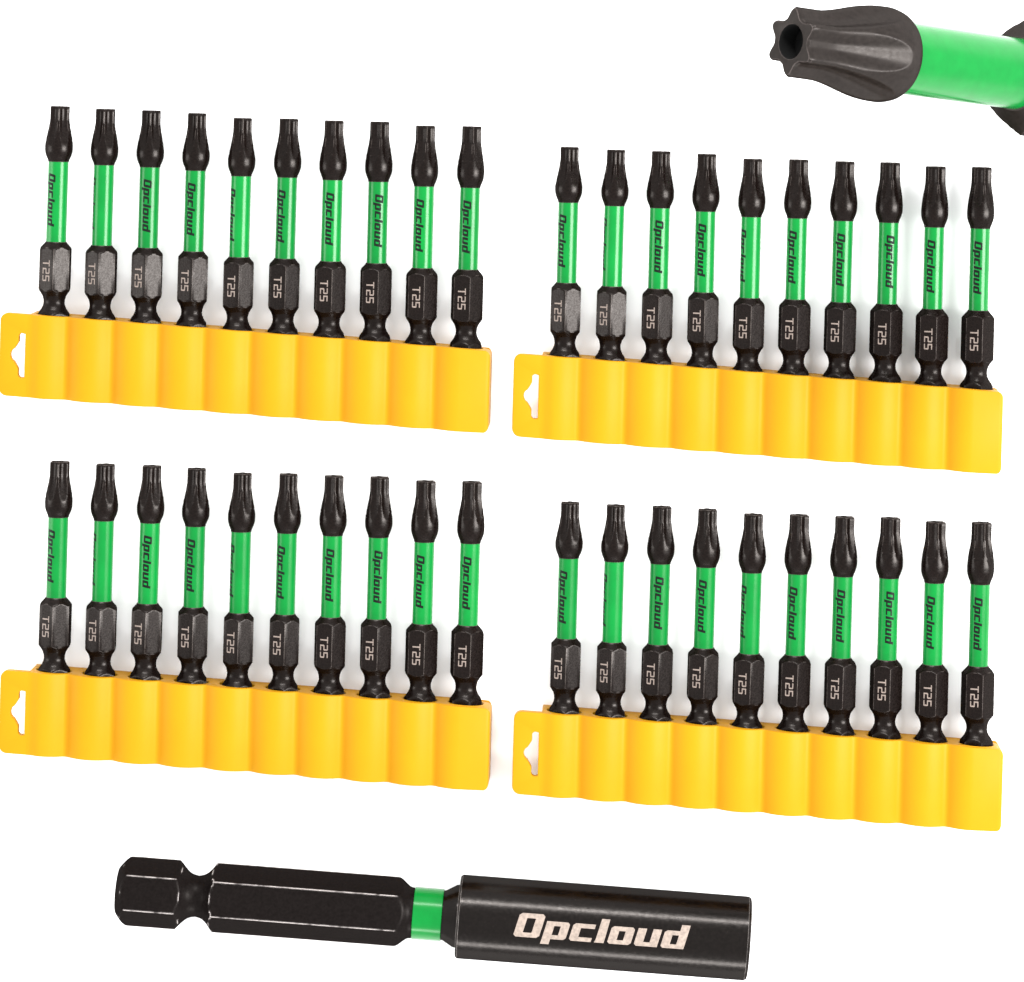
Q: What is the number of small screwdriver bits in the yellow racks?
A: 40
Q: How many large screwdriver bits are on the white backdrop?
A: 1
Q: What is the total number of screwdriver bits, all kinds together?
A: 41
